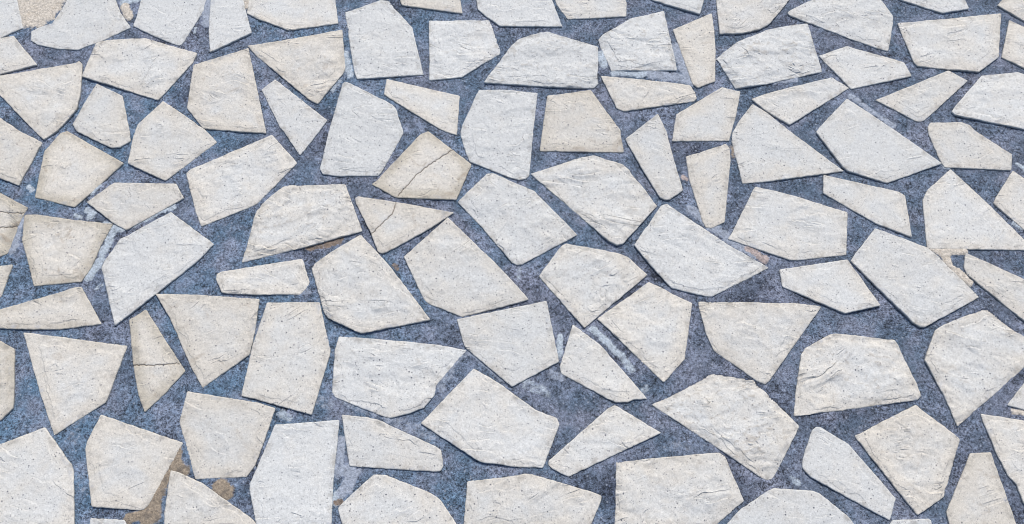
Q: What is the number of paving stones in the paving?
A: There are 102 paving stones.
